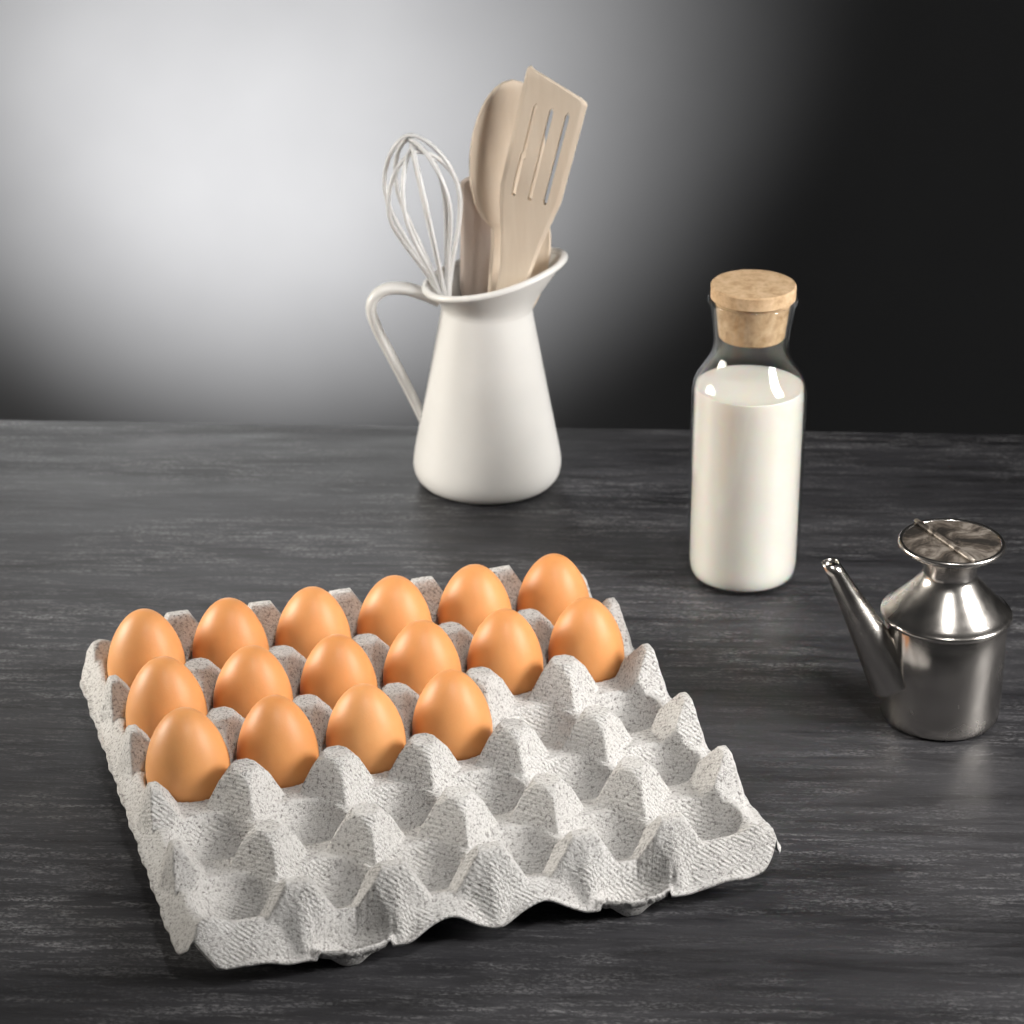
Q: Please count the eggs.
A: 16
